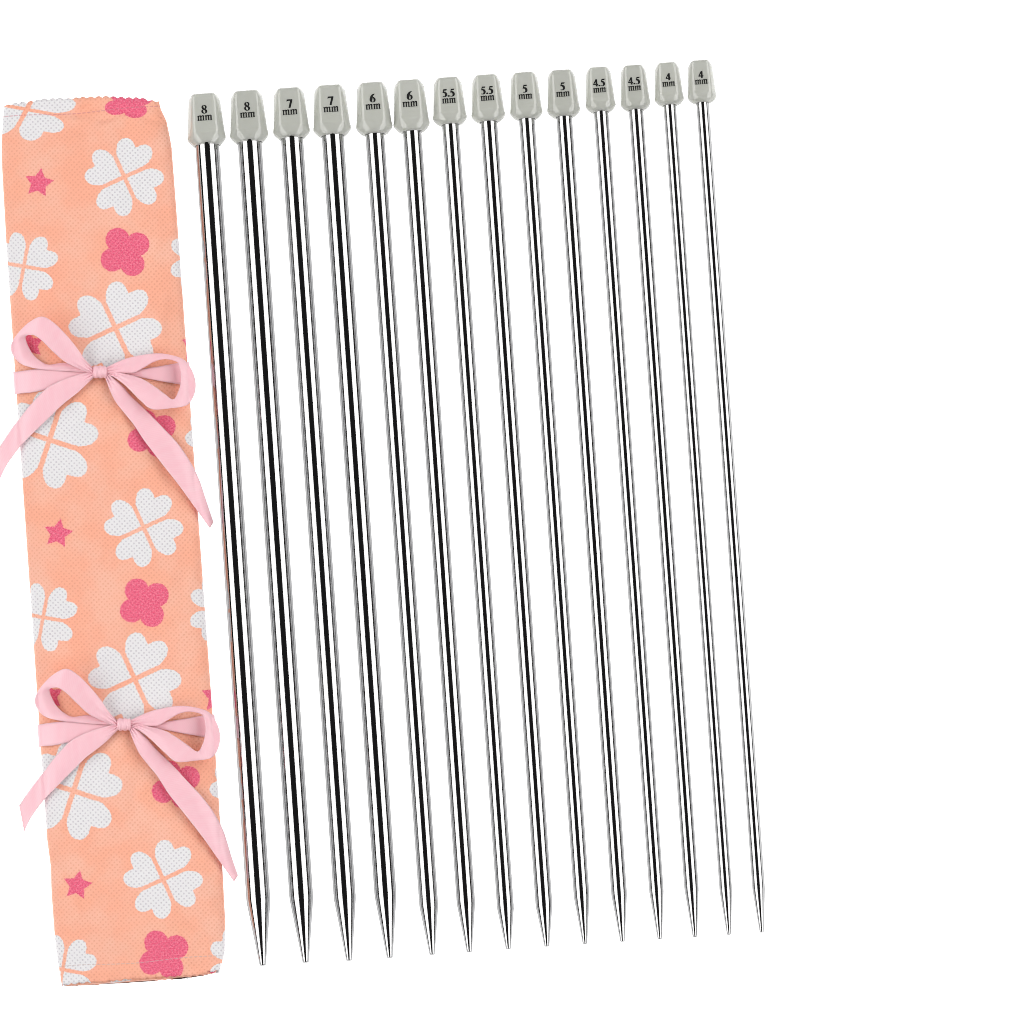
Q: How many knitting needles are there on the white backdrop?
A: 14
